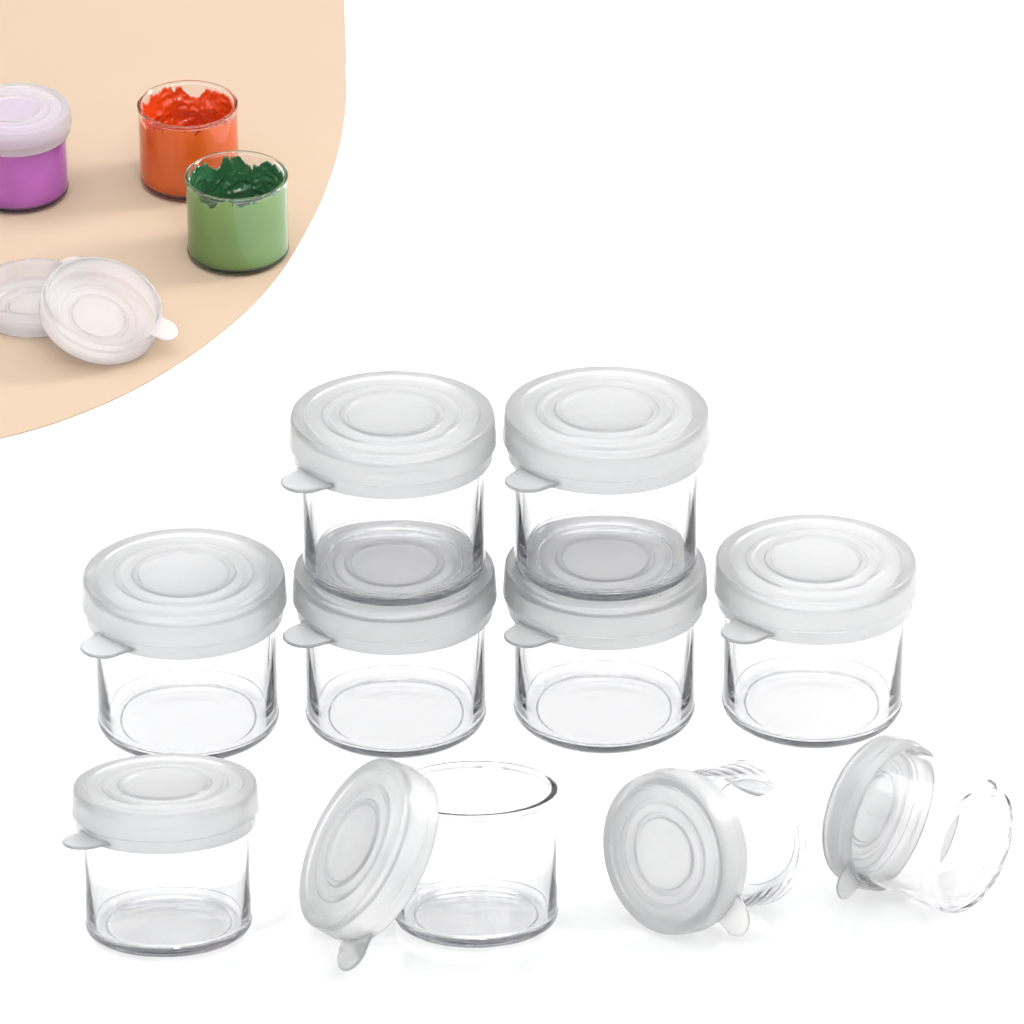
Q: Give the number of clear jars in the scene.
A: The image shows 10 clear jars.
